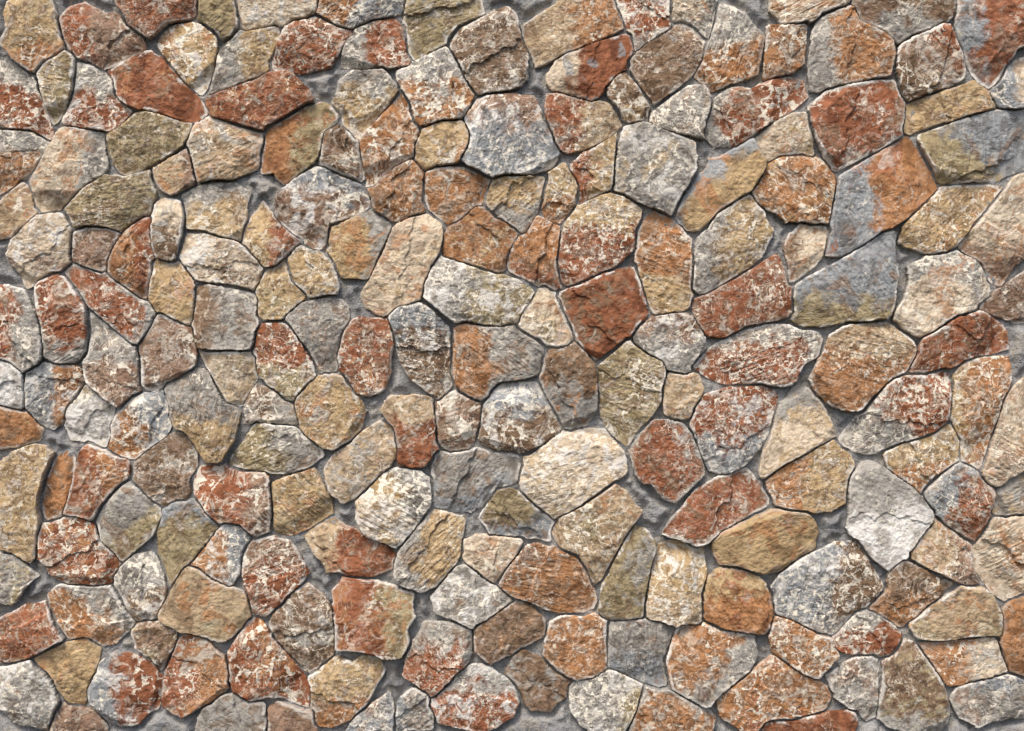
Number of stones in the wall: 200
